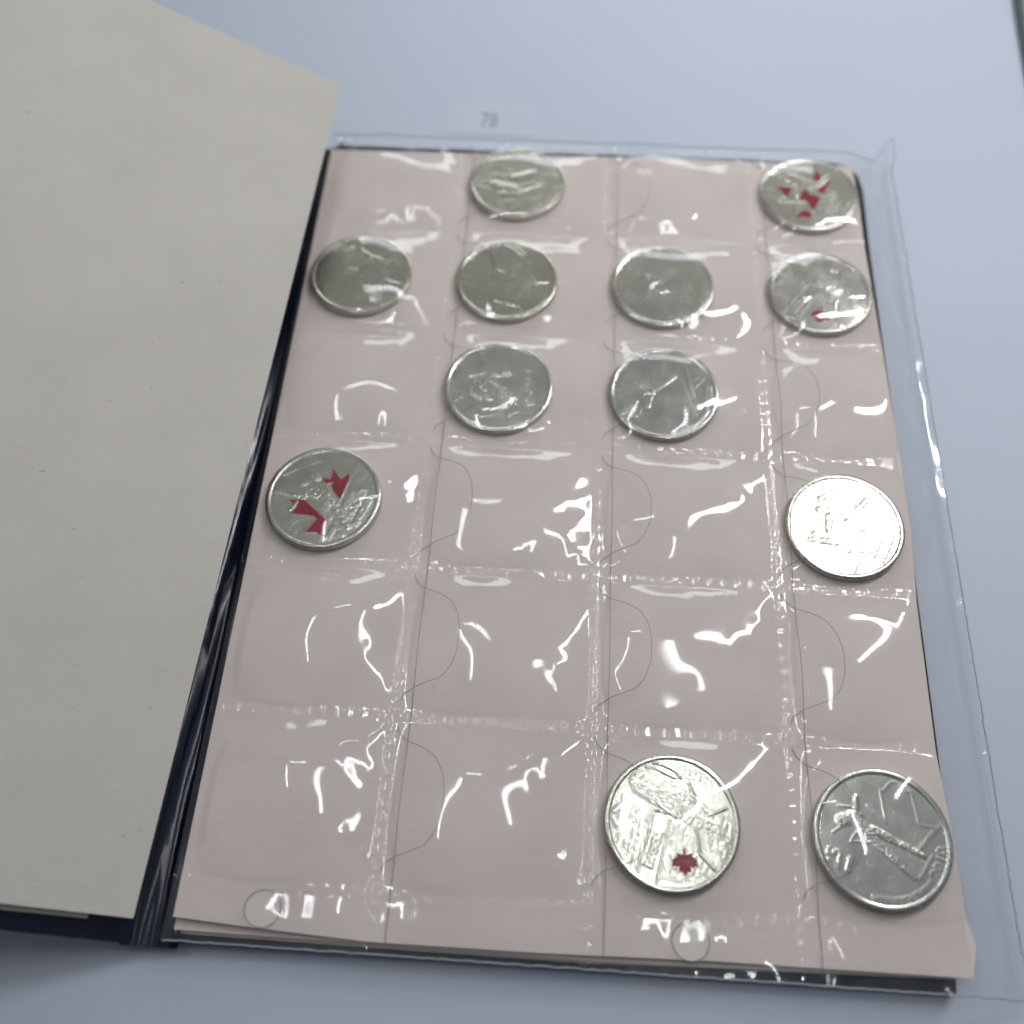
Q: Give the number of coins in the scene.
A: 12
